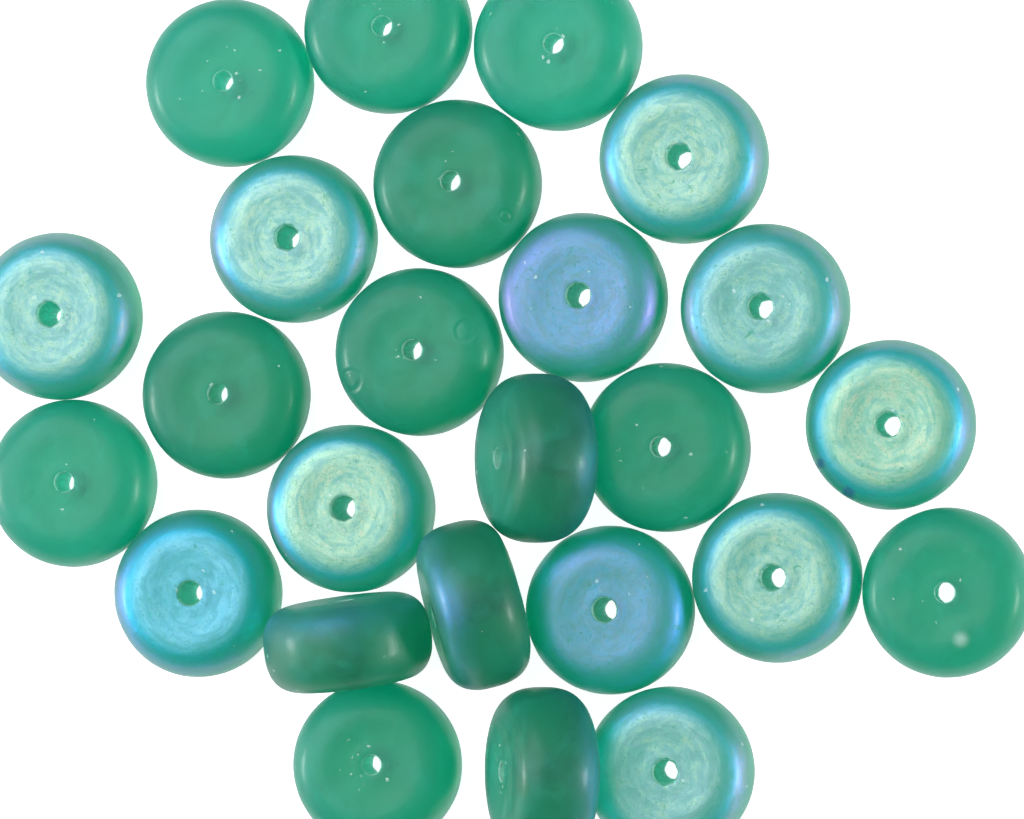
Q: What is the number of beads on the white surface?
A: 25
